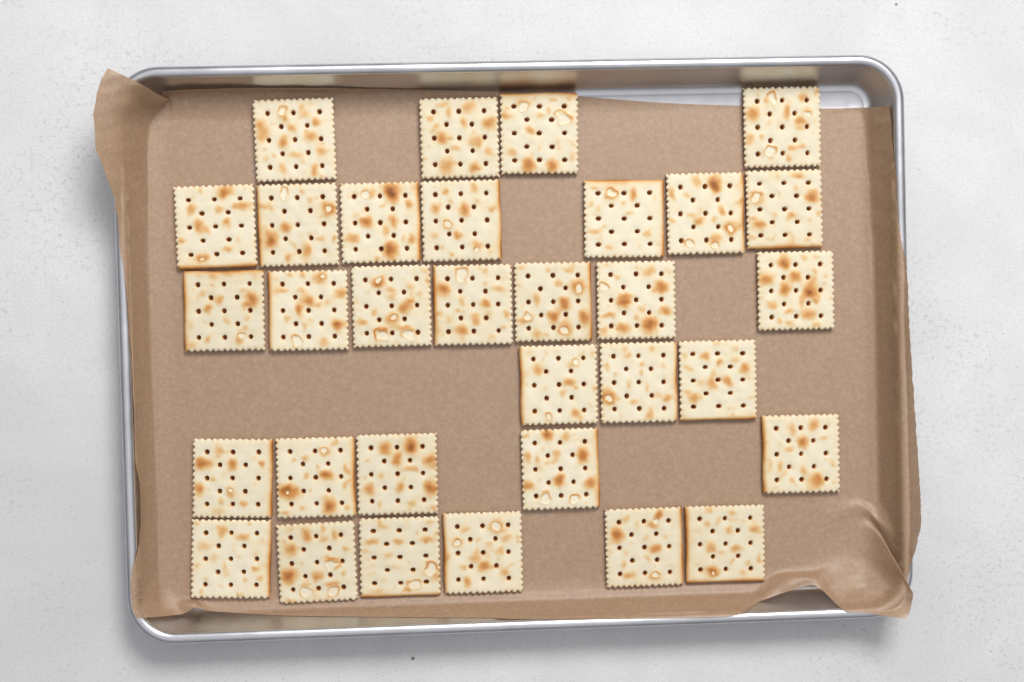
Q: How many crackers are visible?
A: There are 32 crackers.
